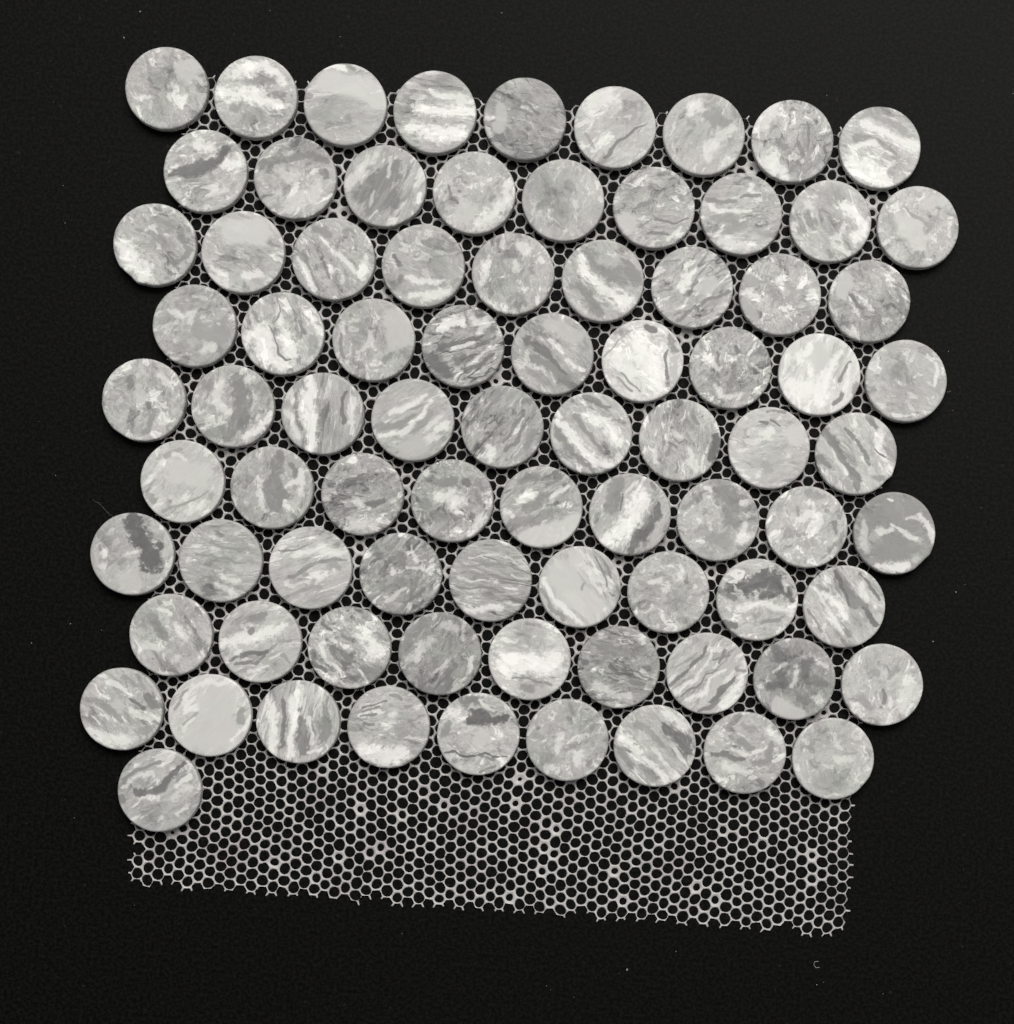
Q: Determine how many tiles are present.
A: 82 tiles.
